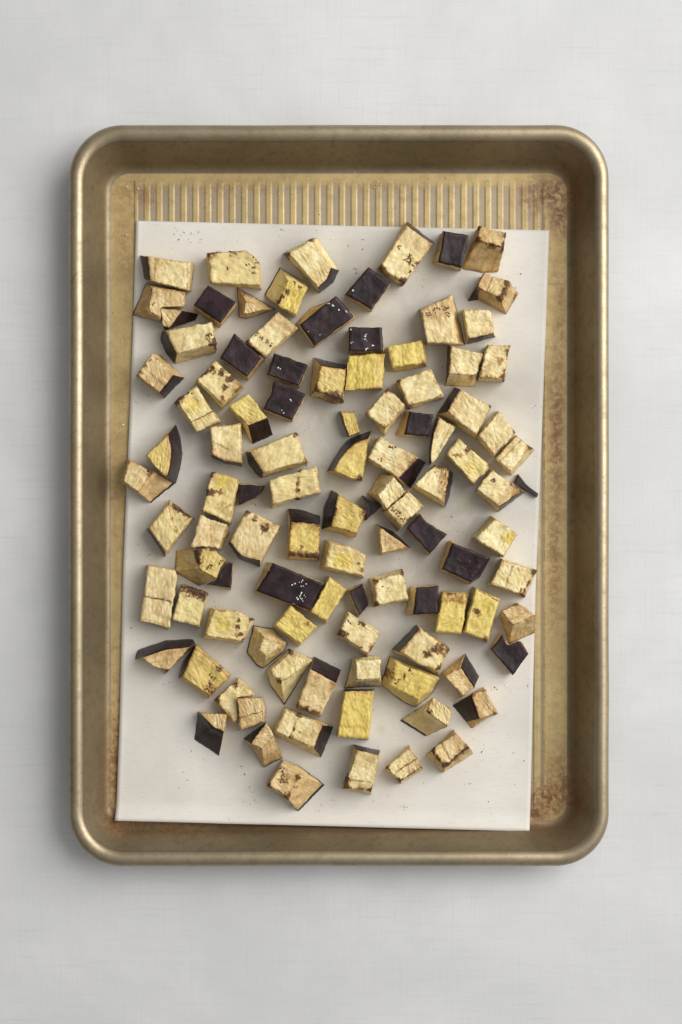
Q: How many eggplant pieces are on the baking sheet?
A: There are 103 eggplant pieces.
